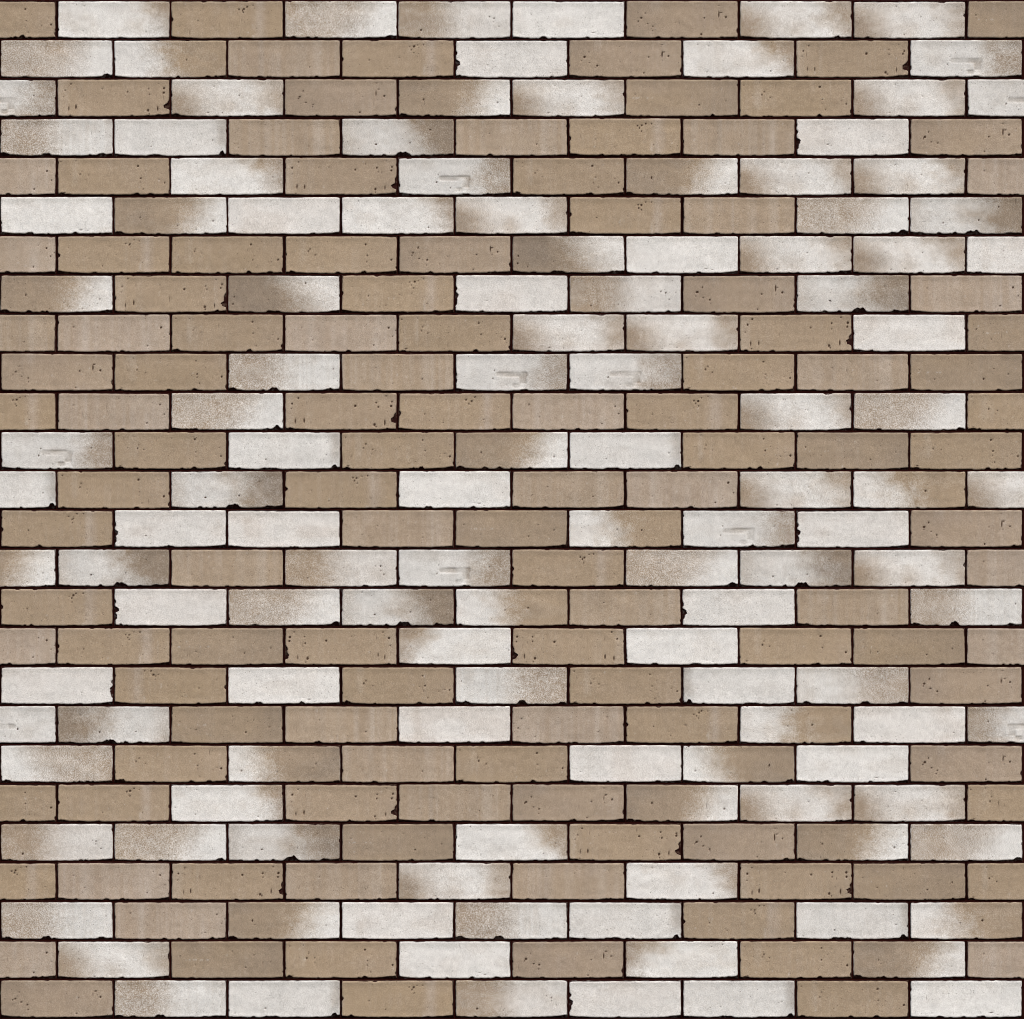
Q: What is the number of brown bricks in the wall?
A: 120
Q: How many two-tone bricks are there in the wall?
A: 92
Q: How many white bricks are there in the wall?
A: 35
